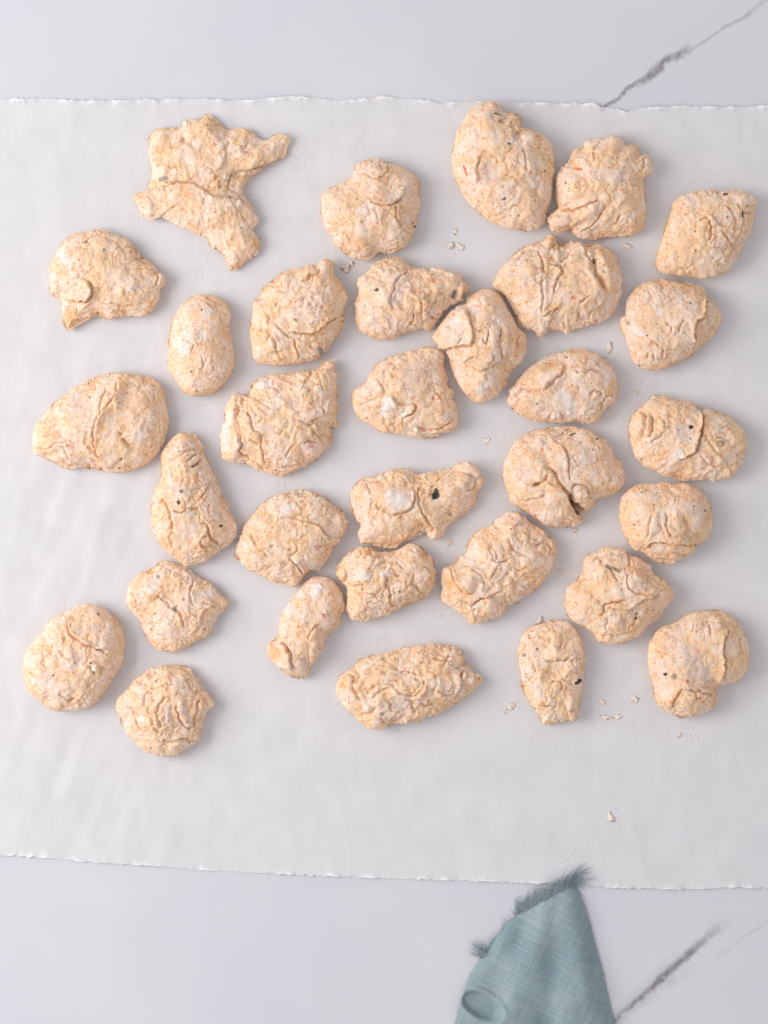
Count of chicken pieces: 32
